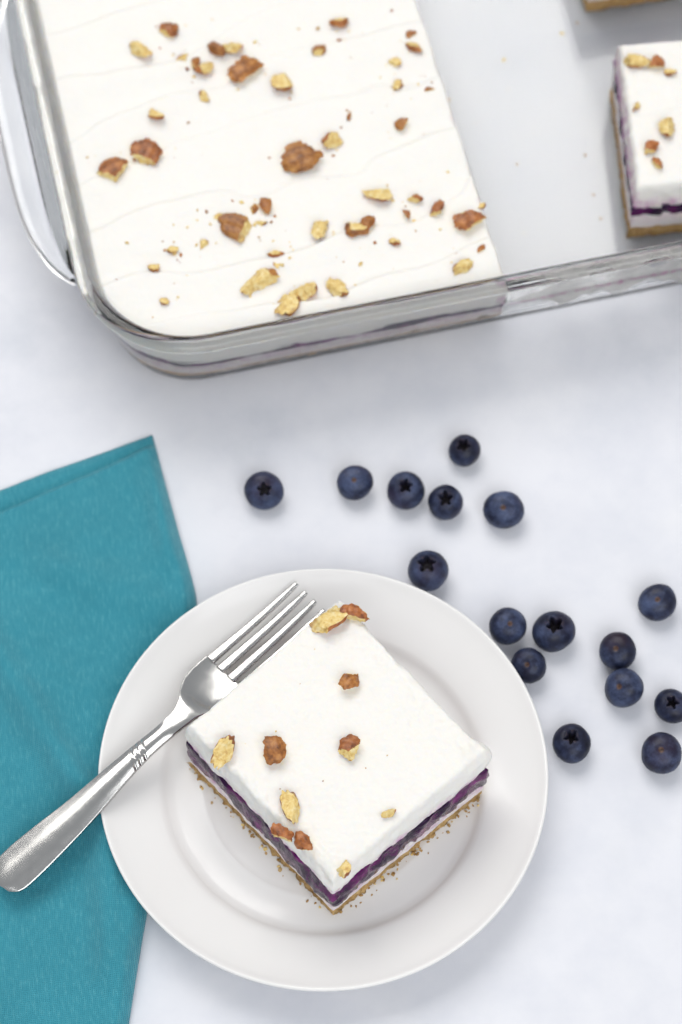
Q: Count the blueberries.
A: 16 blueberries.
